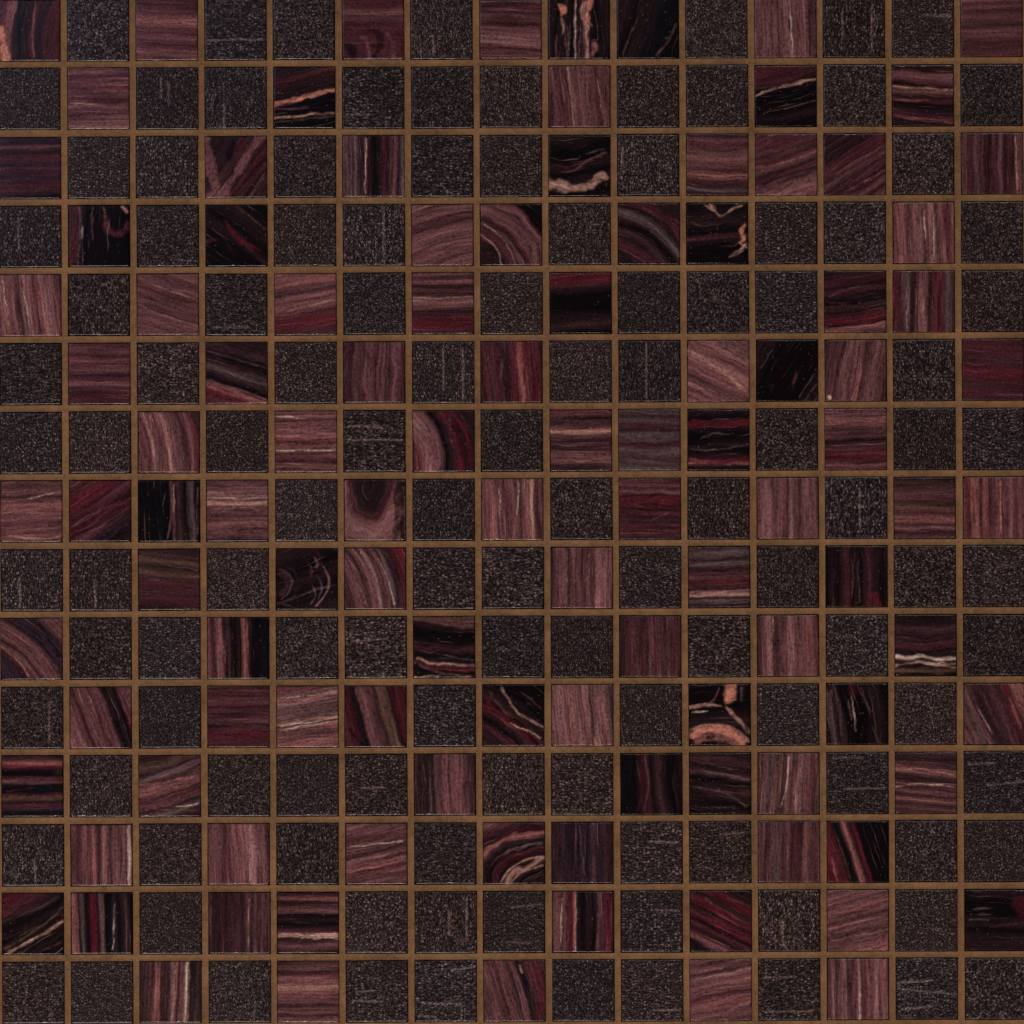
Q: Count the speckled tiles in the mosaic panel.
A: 117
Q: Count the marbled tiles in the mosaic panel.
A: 108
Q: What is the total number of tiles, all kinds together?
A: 225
